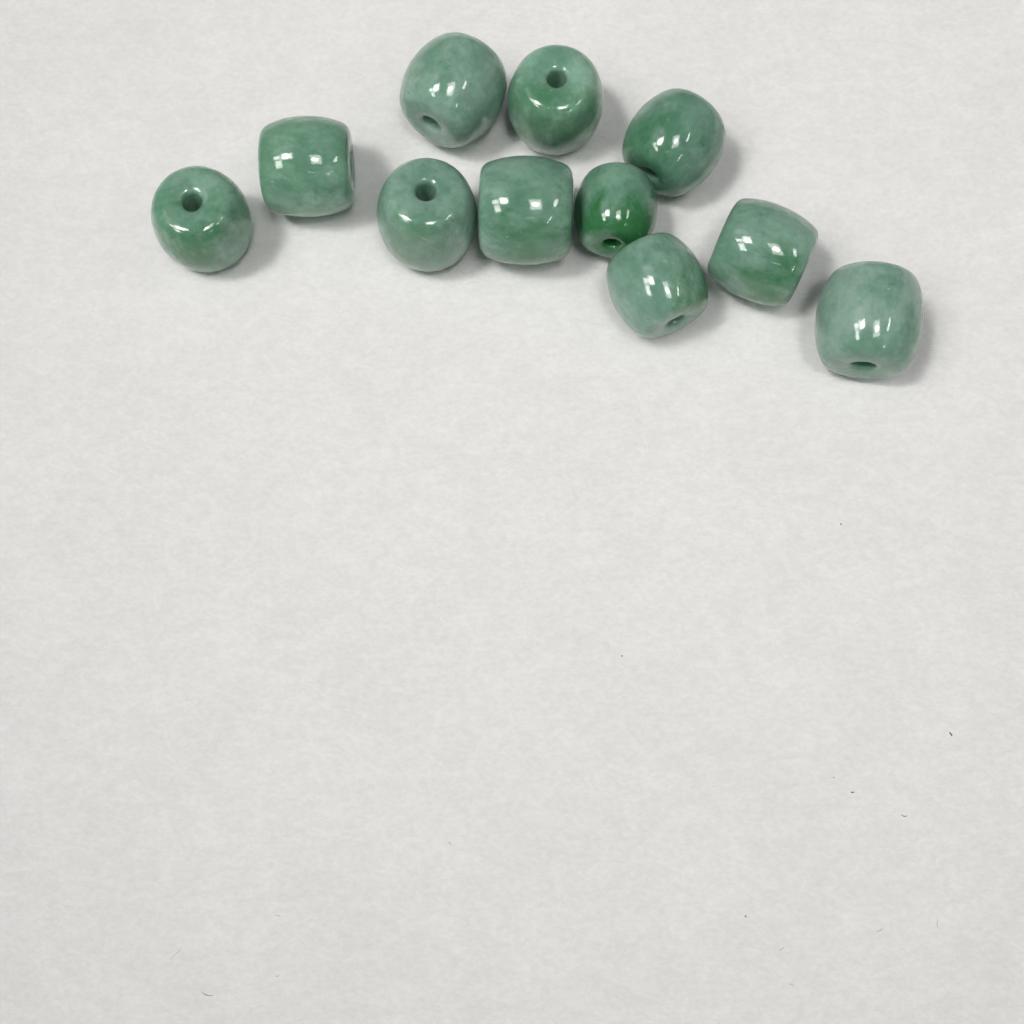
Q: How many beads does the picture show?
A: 11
